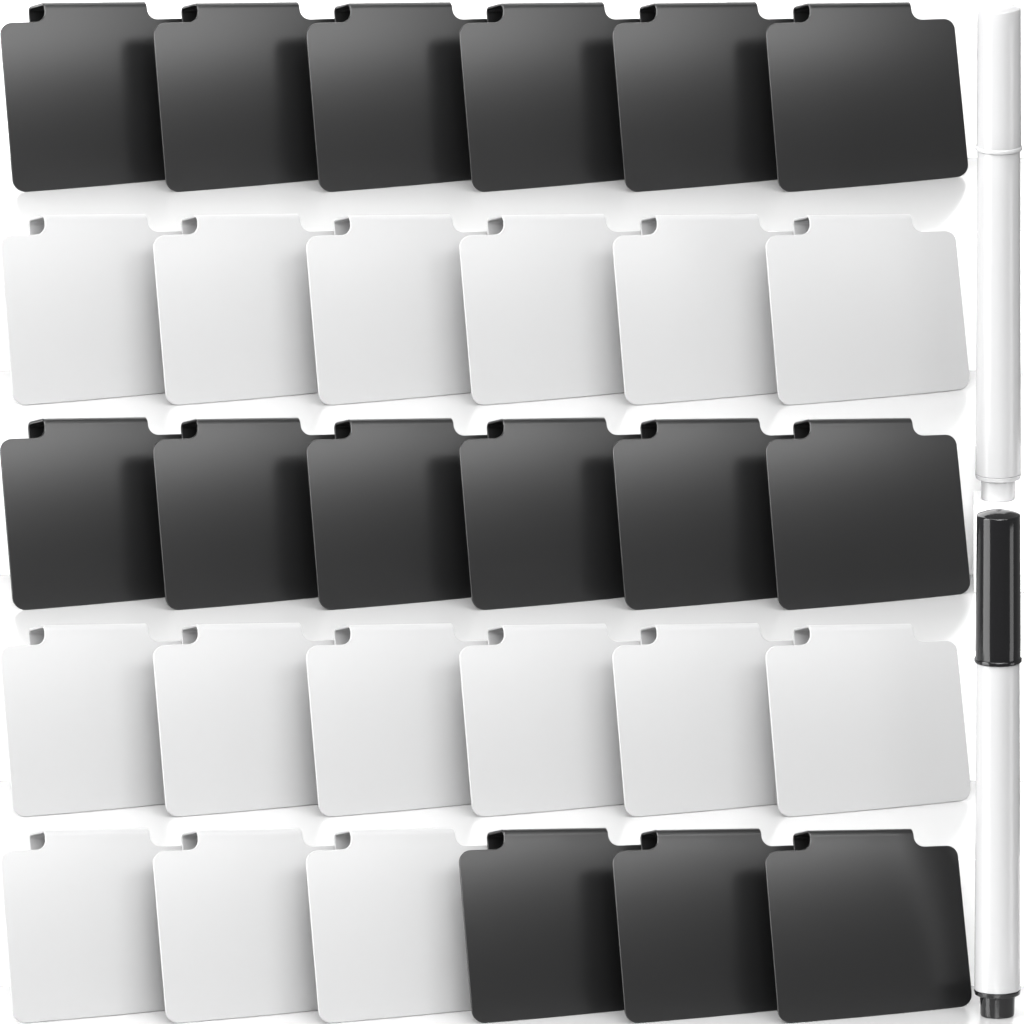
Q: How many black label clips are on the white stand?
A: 15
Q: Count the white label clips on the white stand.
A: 15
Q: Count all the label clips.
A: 30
